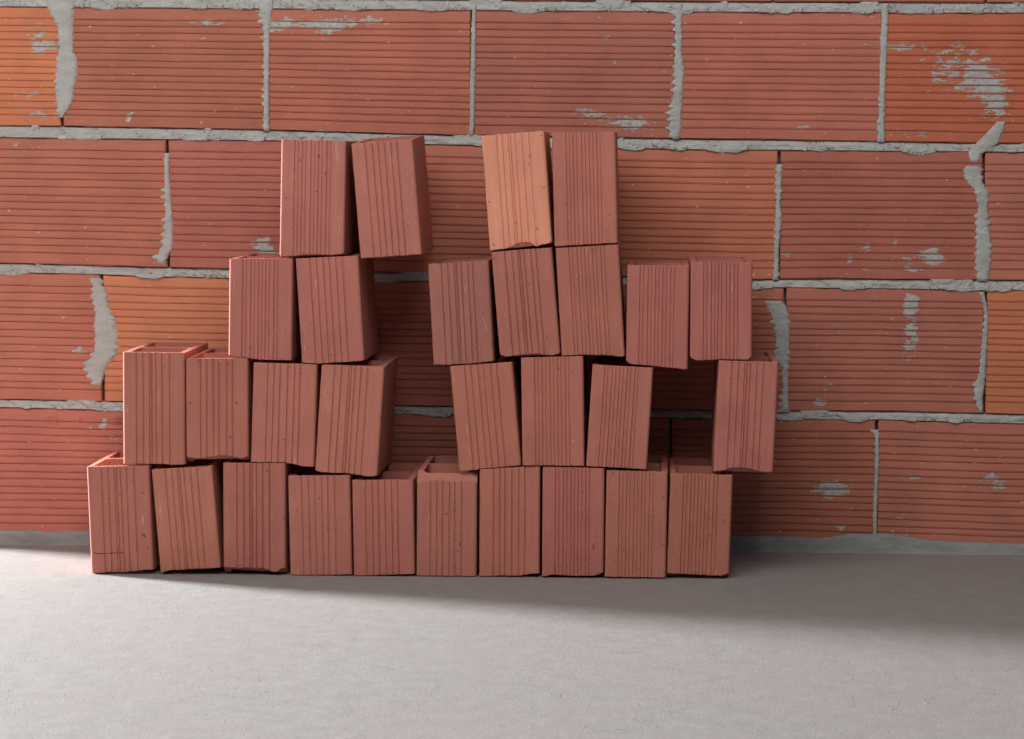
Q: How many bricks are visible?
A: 29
